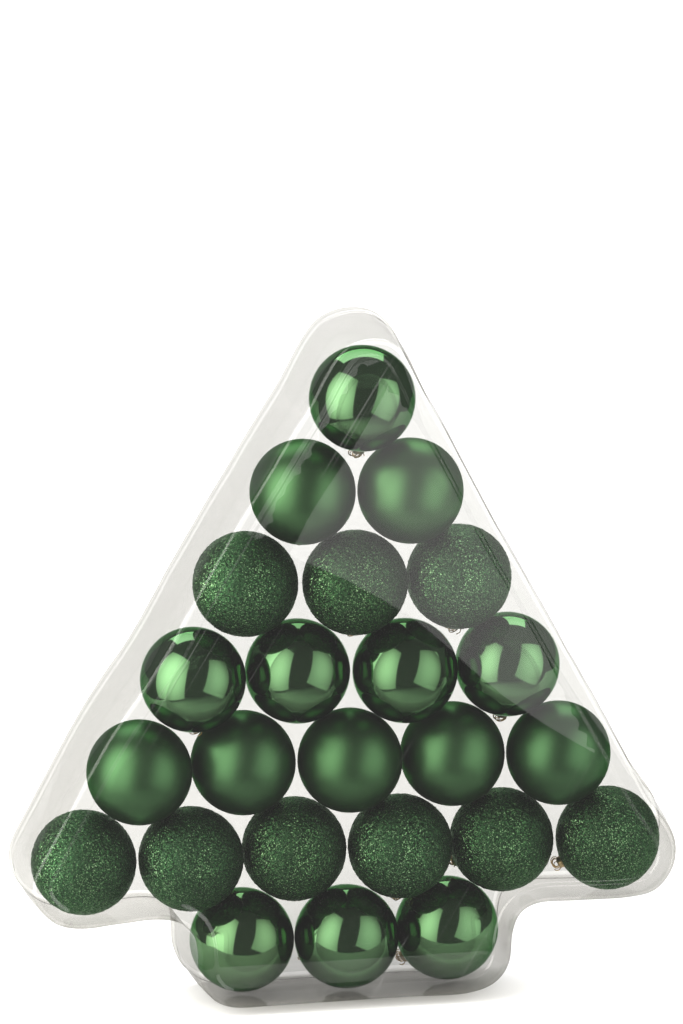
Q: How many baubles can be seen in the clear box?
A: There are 24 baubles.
